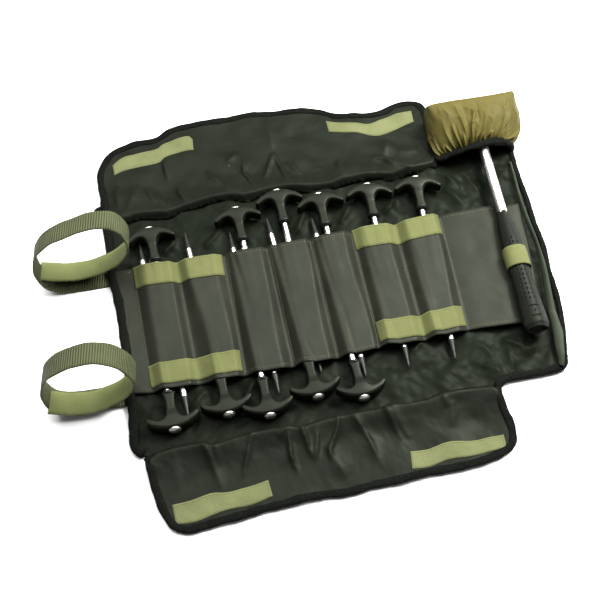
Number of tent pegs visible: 11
